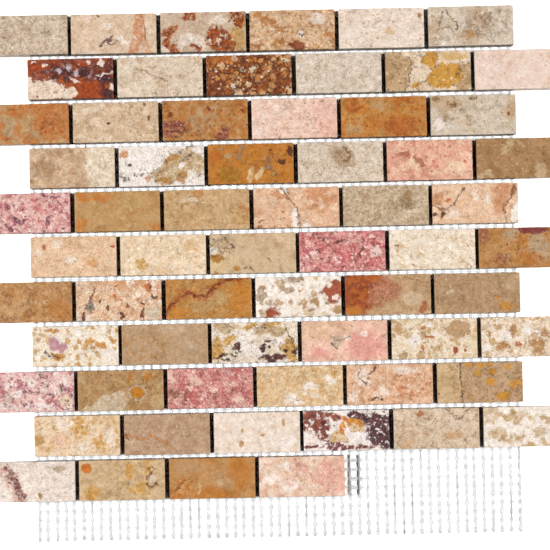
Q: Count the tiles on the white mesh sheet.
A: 64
